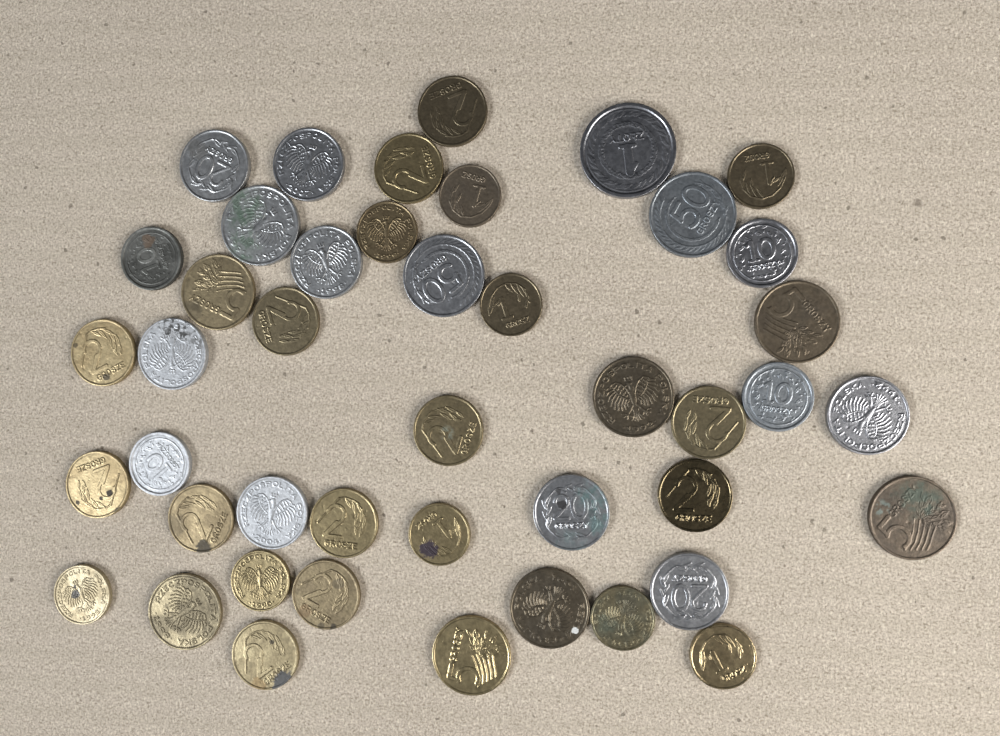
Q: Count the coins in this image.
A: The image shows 44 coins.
